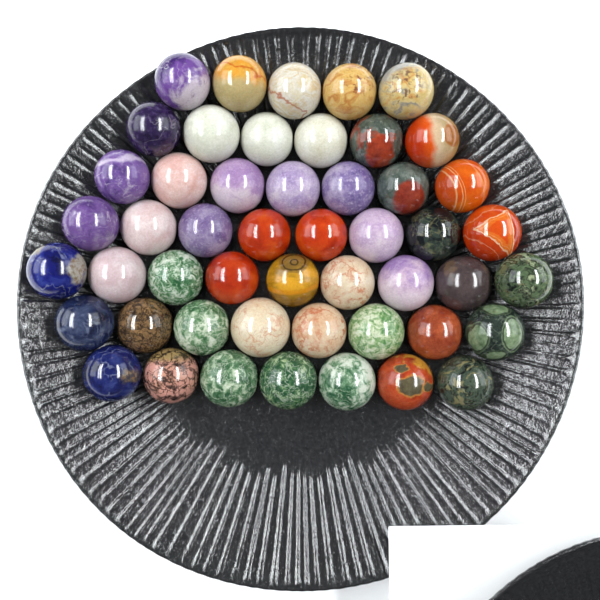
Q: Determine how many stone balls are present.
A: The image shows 50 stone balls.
